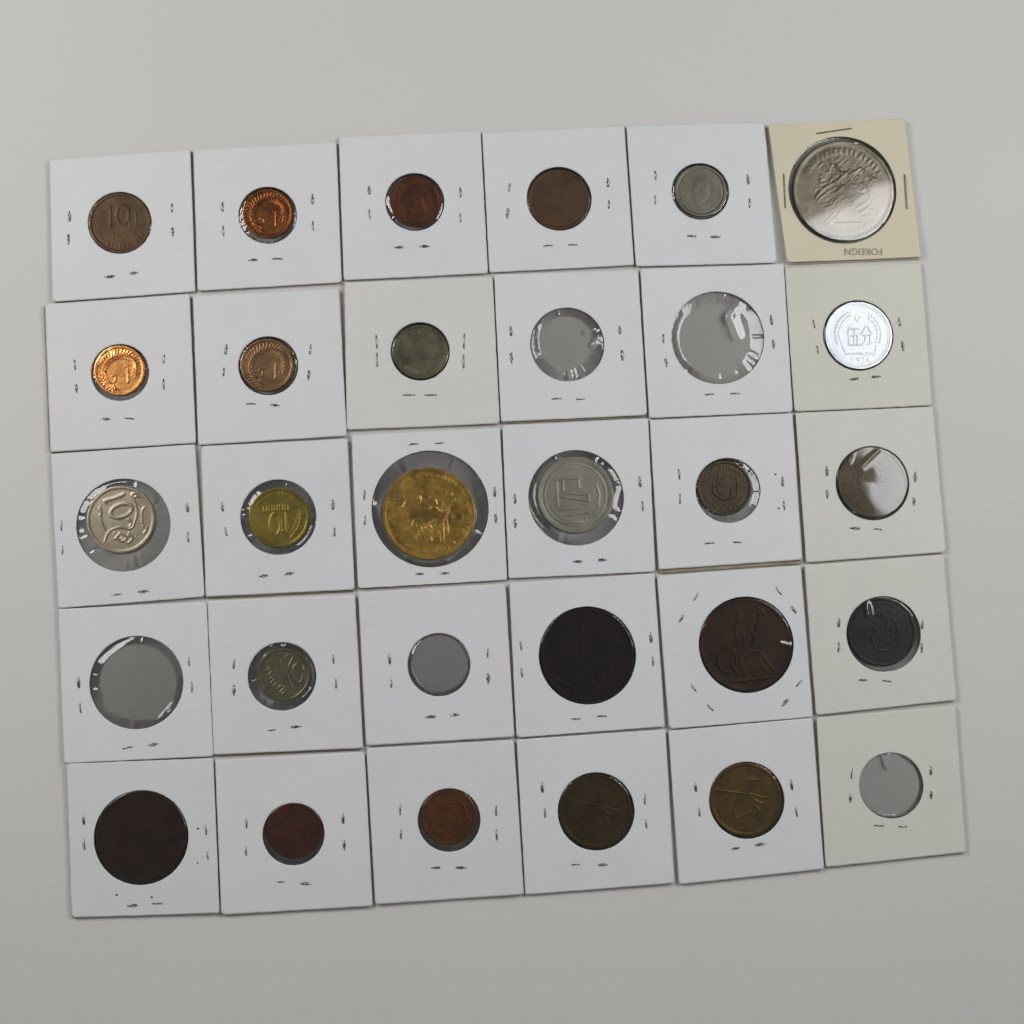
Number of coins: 25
